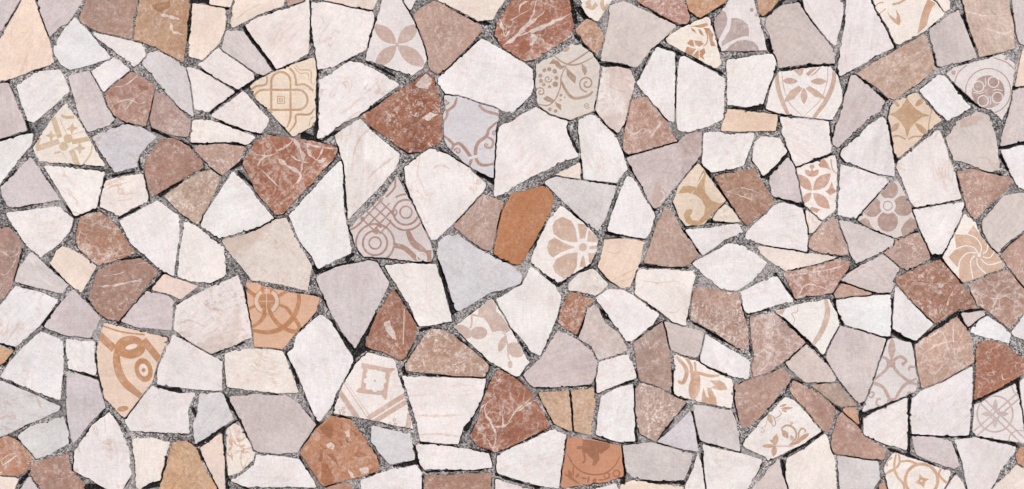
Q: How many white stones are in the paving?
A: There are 104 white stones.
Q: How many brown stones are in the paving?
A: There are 60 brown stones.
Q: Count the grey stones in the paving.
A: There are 45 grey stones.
